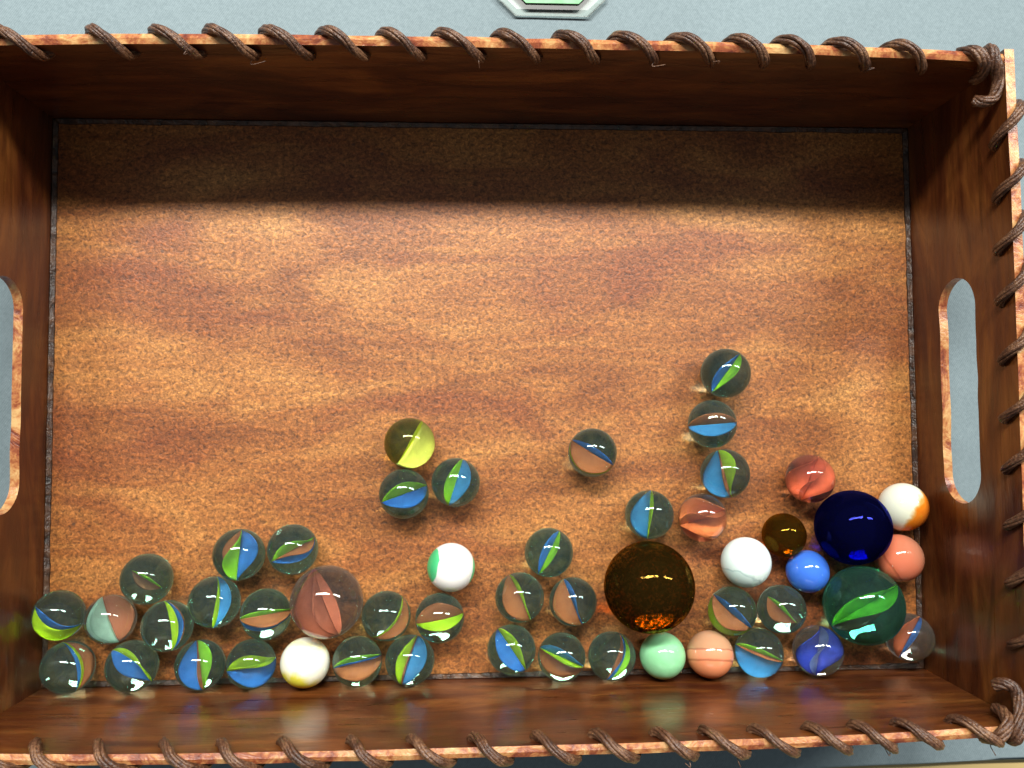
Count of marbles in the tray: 50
